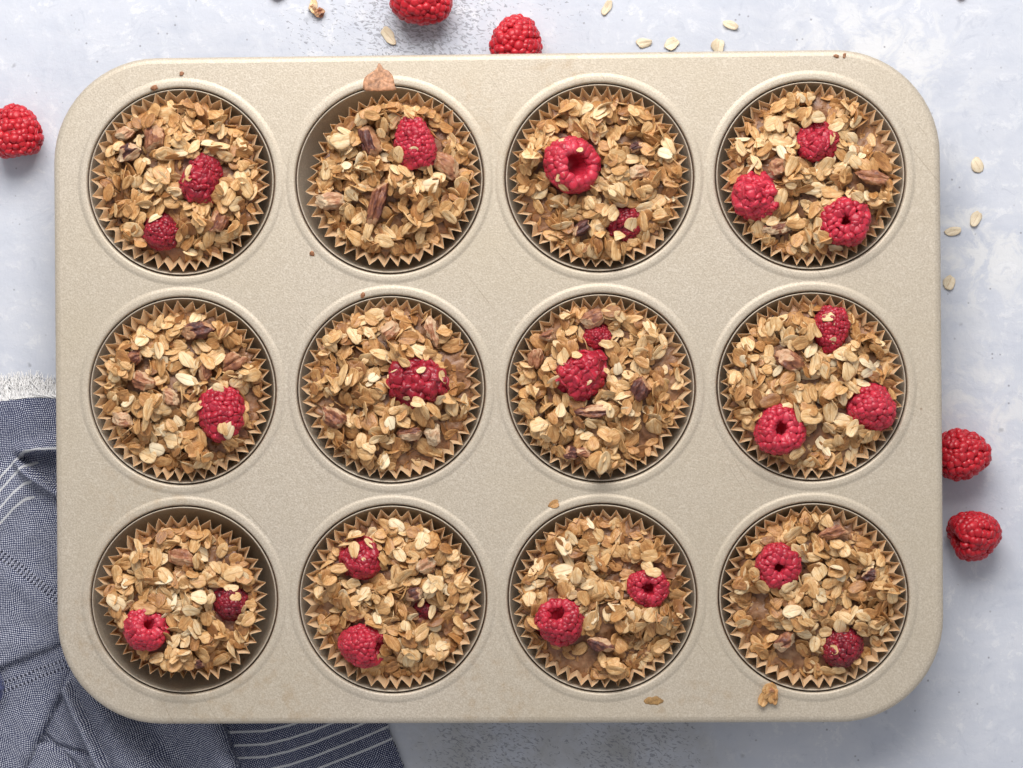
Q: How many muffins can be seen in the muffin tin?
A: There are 12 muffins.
